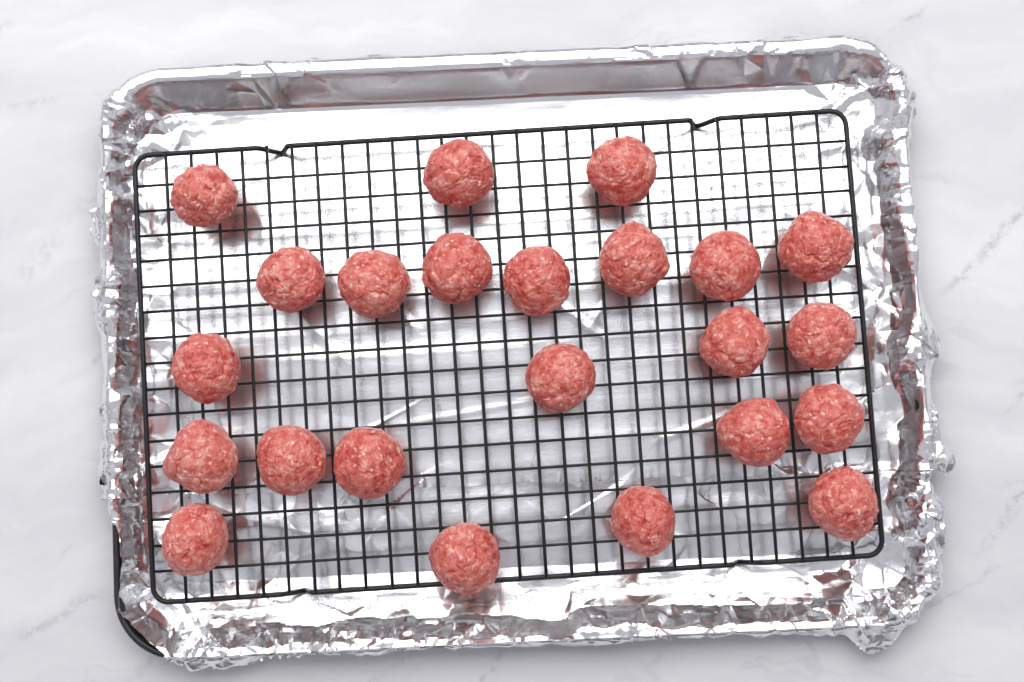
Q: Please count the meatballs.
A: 23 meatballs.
